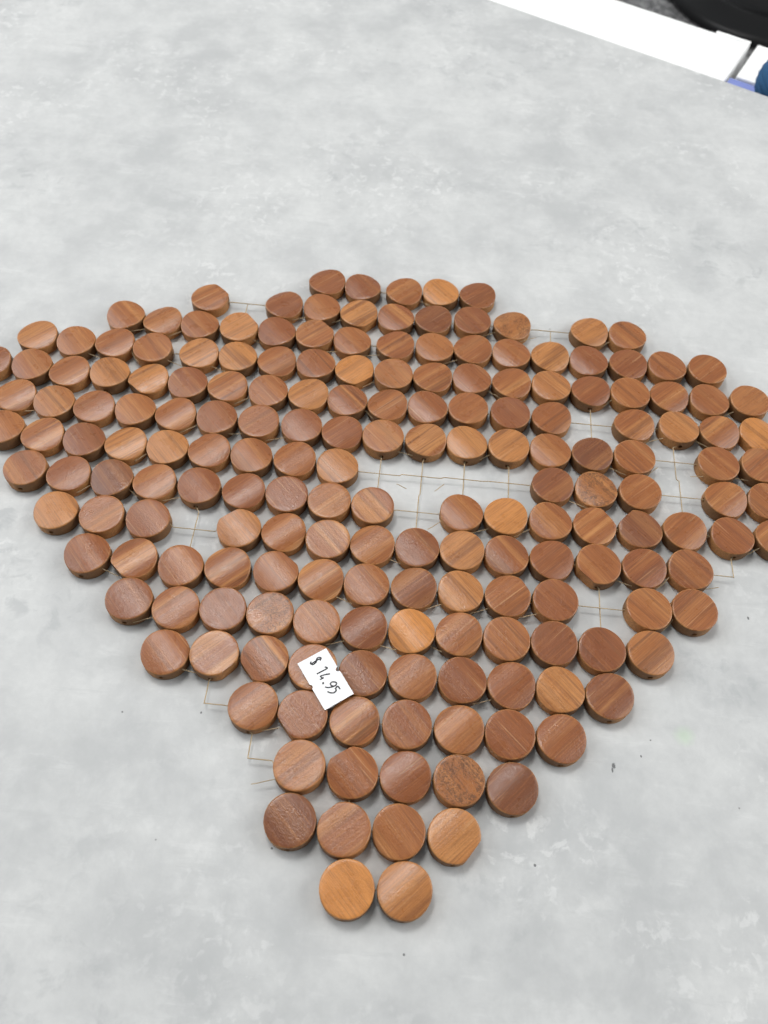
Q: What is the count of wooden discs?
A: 185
